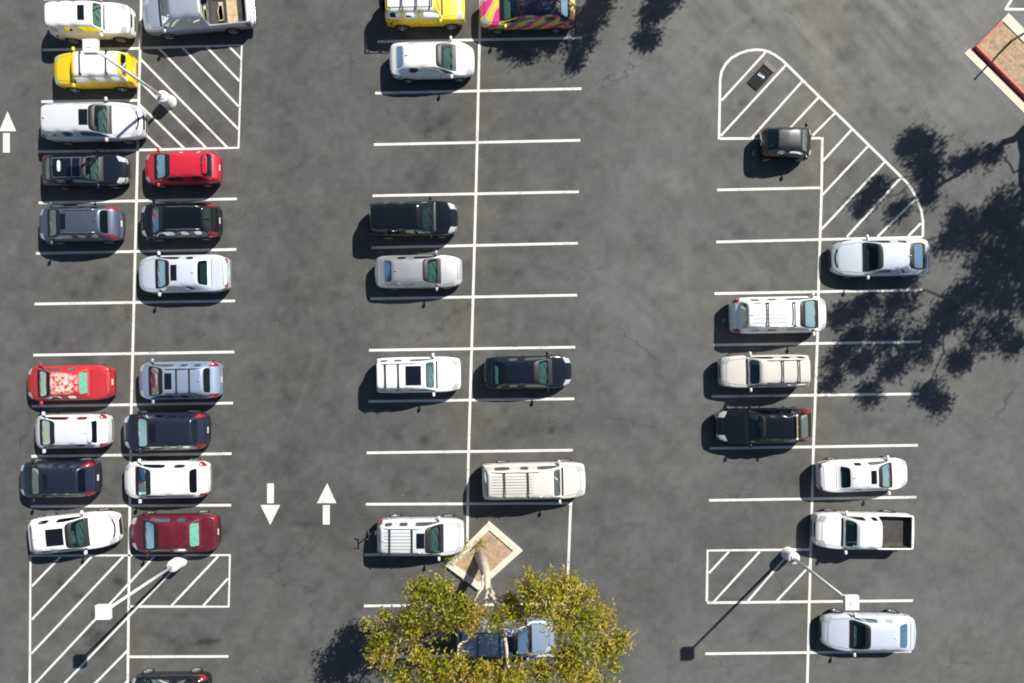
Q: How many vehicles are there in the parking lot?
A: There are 36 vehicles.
